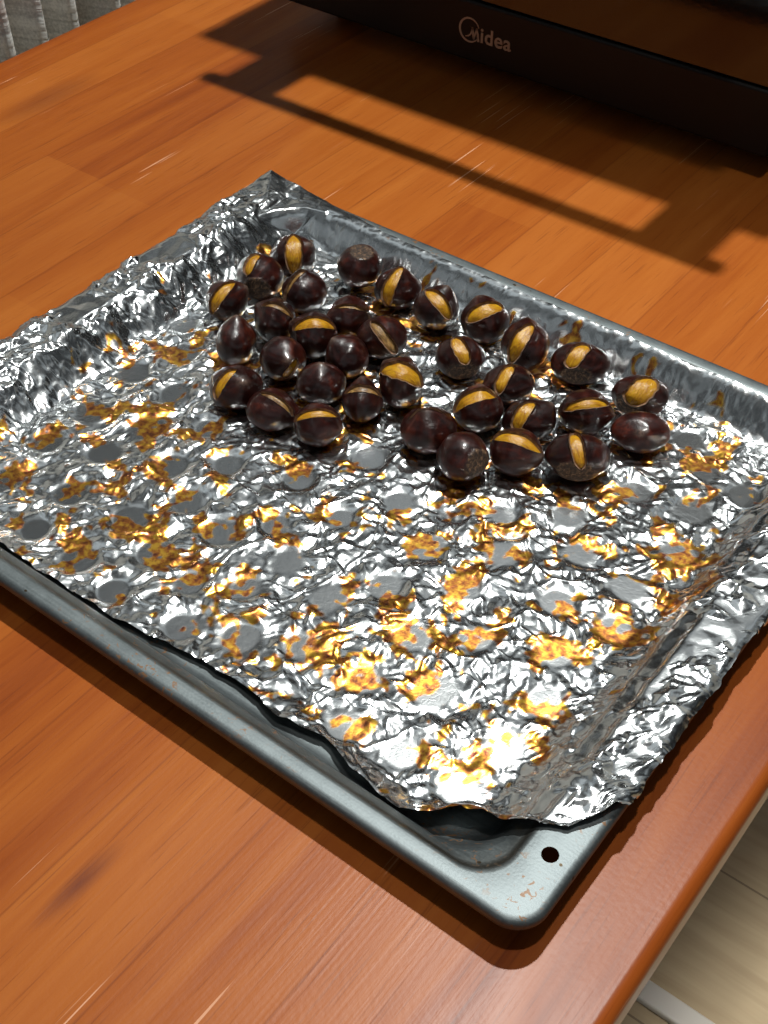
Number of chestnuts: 34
